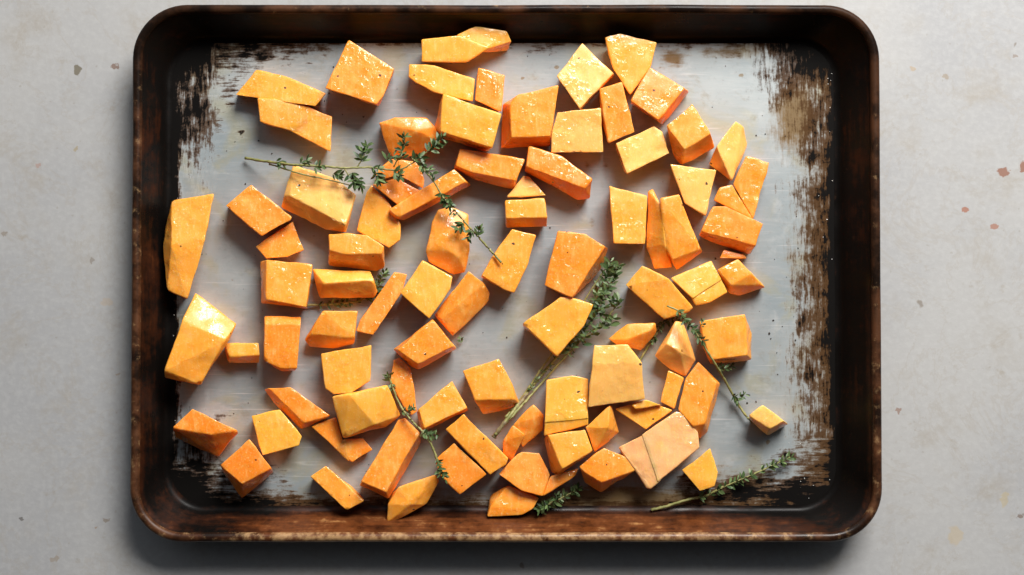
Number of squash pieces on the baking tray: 85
